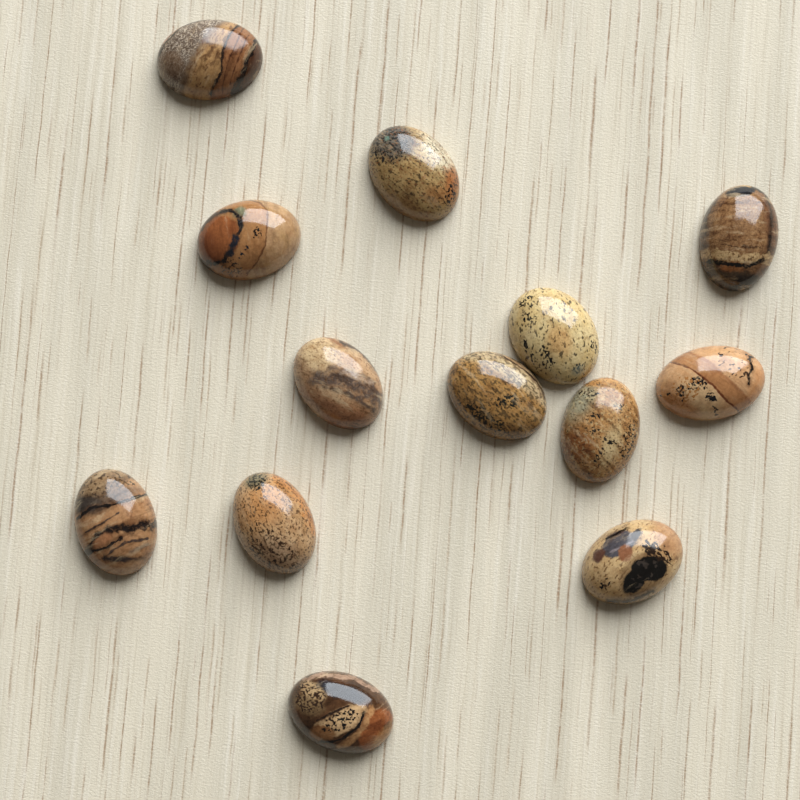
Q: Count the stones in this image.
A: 13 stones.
